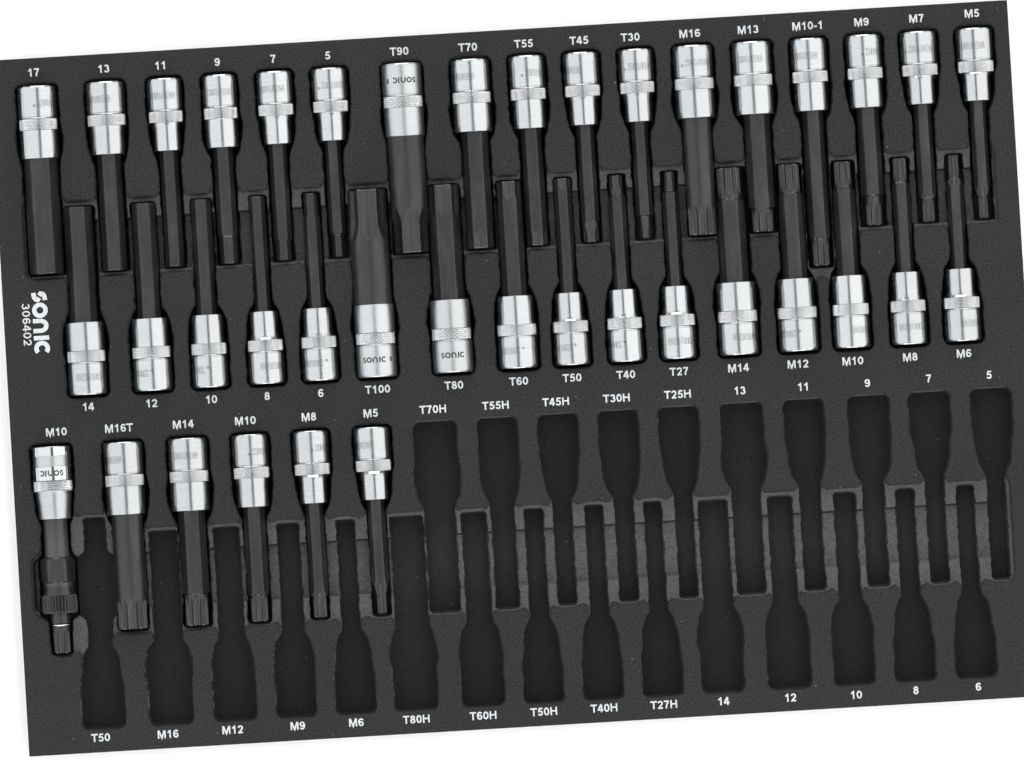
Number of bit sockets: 39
